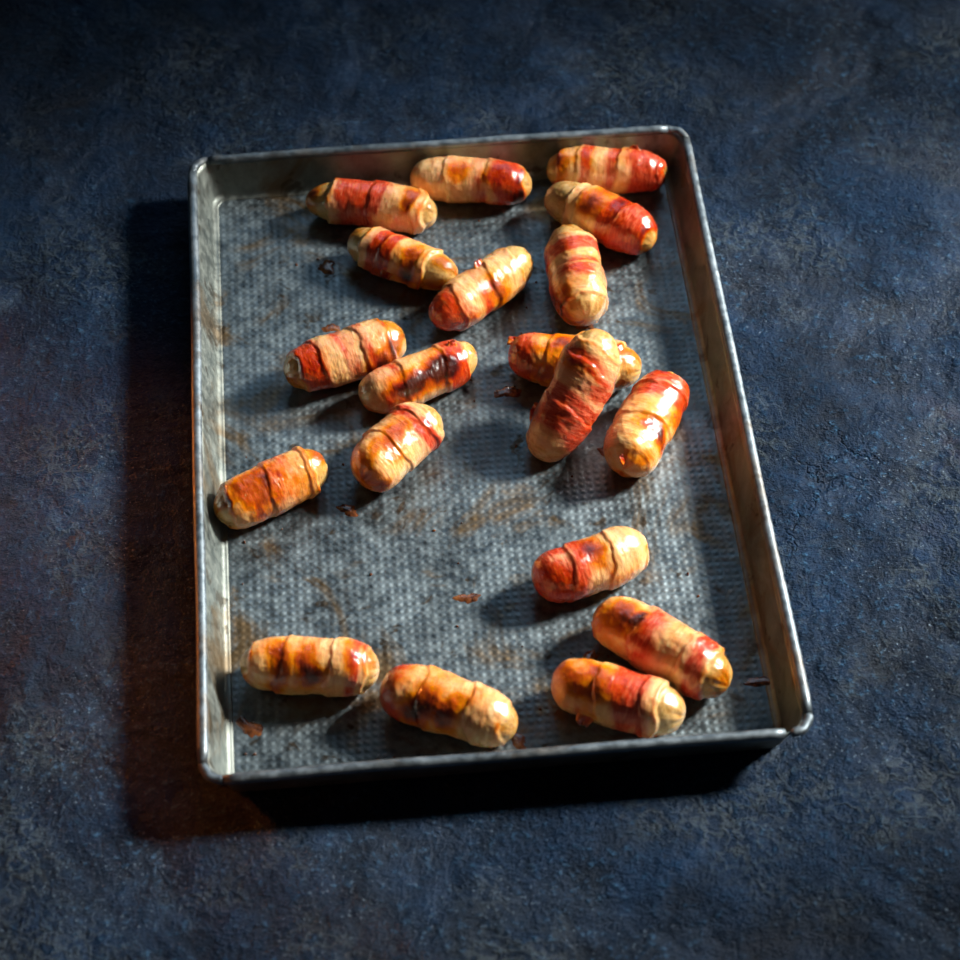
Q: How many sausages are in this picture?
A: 19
